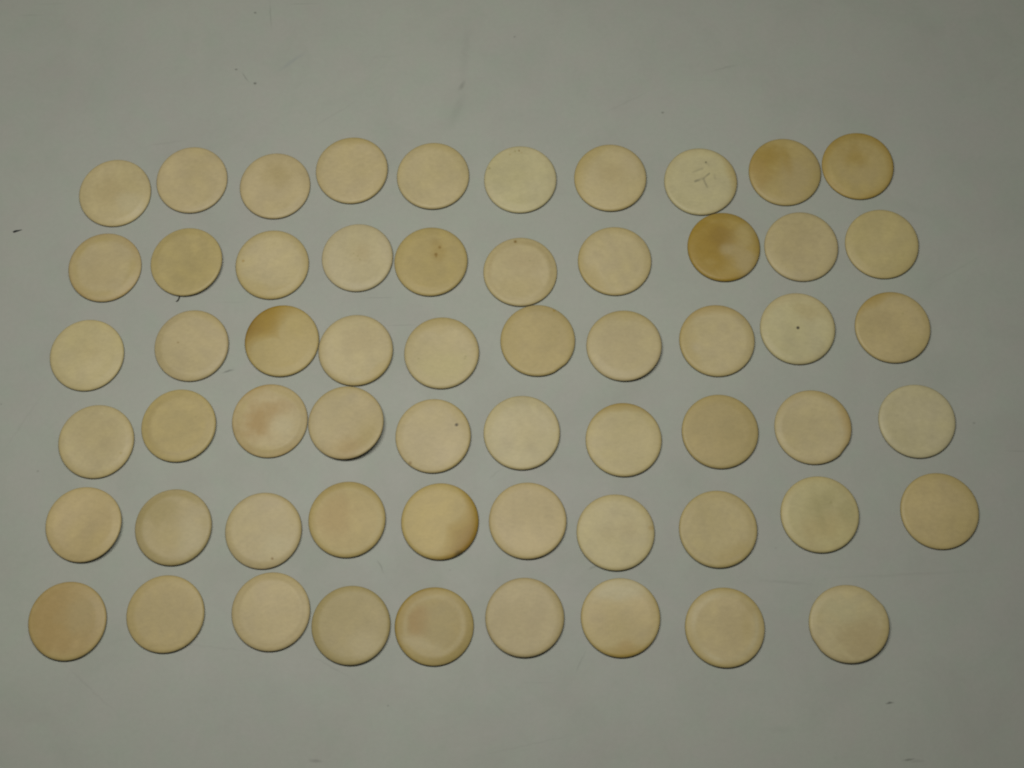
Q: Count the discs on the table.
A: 59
